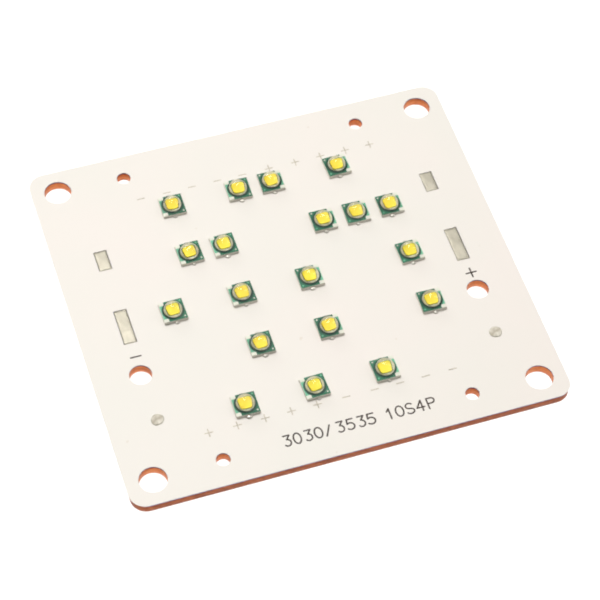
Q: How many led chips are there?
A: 19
